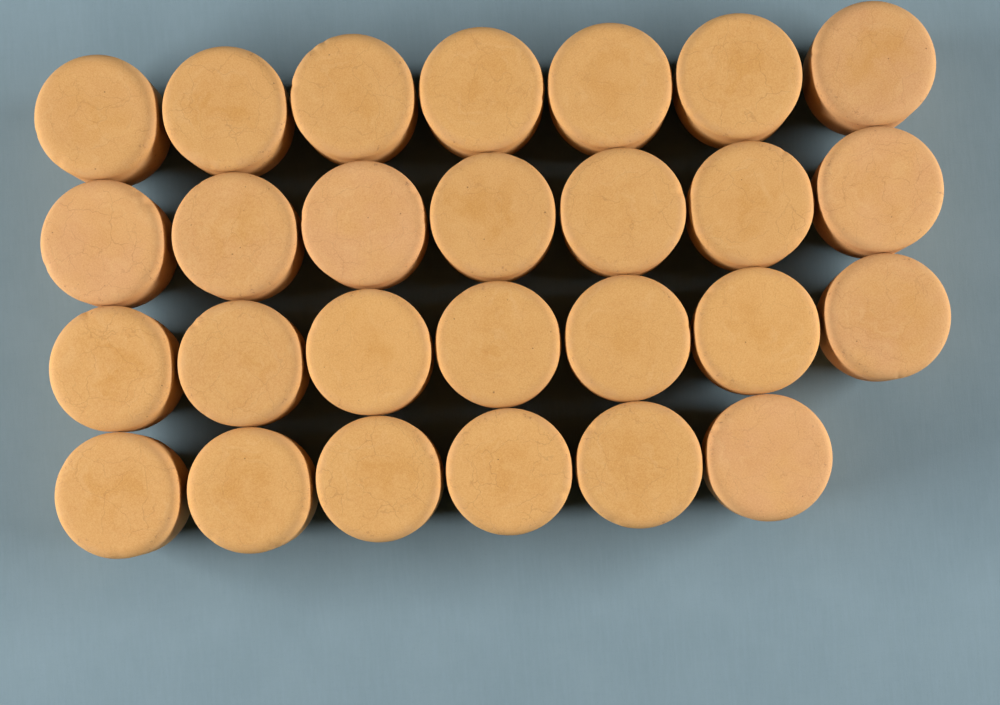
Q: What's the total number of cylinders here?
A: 27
